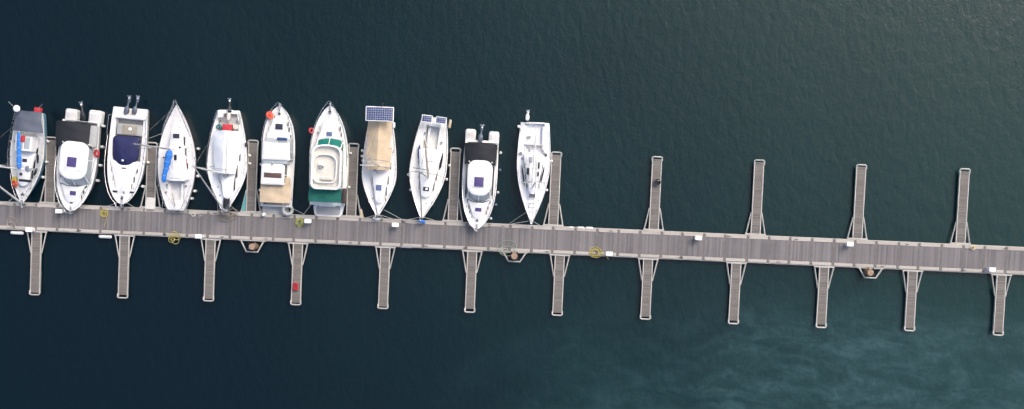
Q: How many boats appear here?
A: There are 11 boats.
